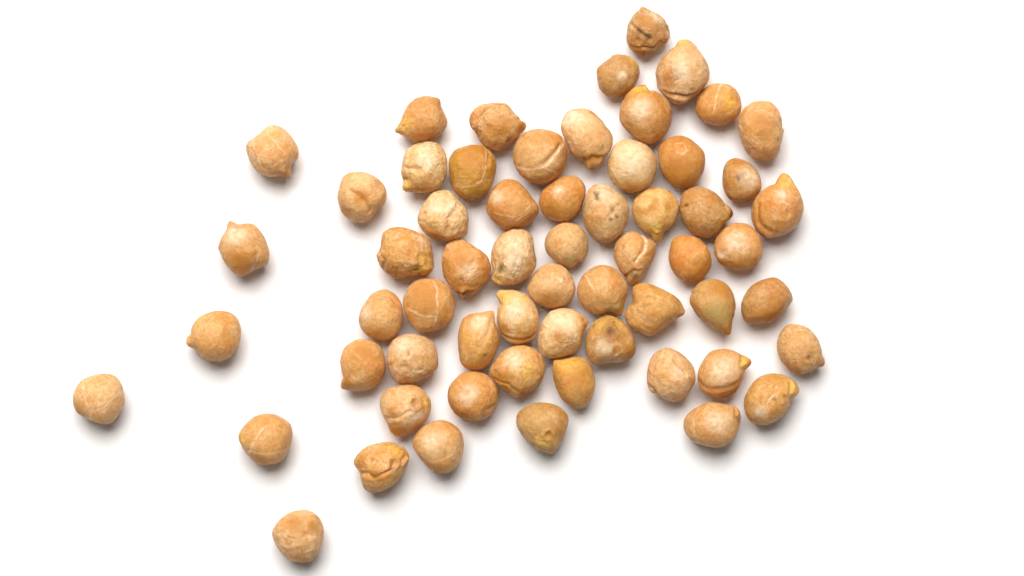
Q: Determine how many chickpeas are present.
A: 61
